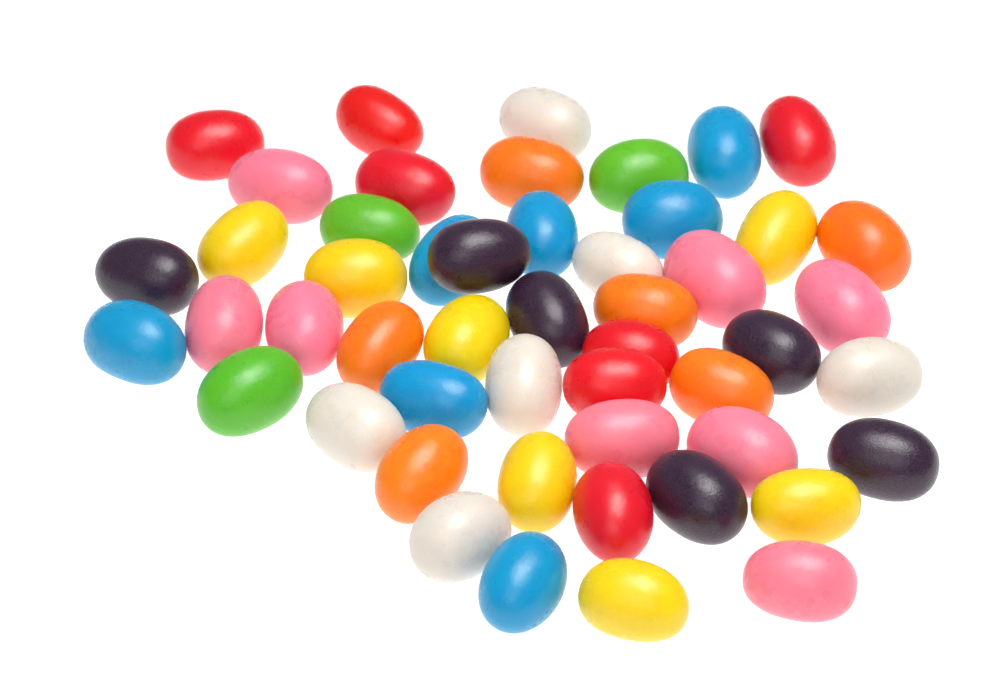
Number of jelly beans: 50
